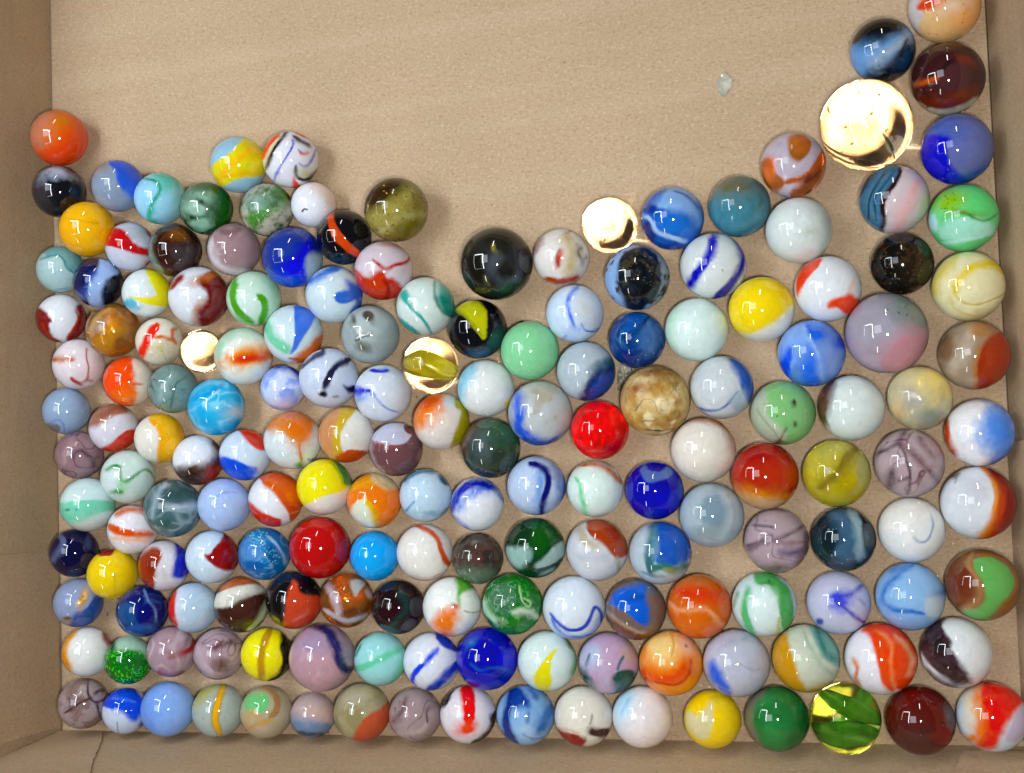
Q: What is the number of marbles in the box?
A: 171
